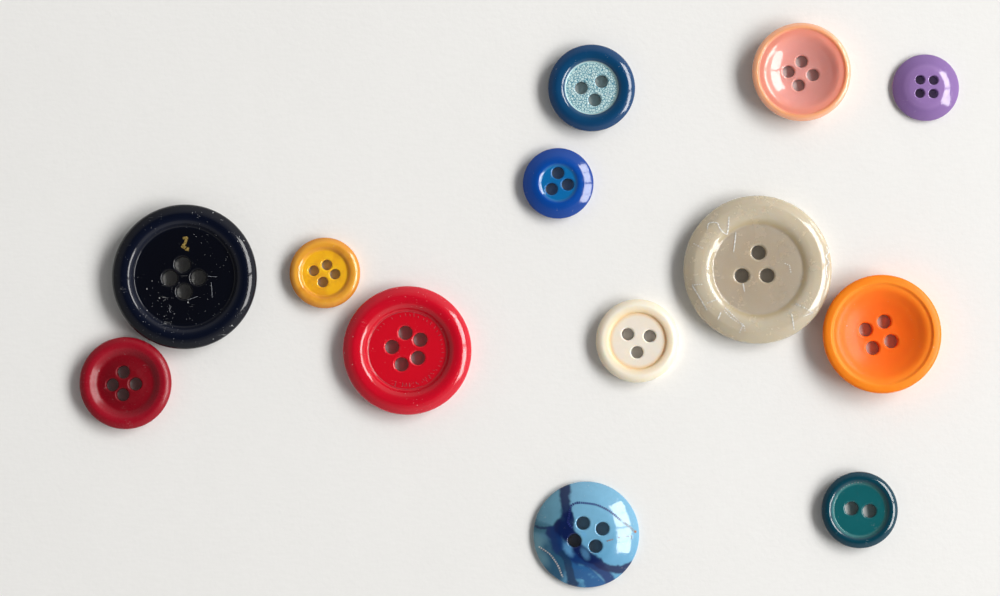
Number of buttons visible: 13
